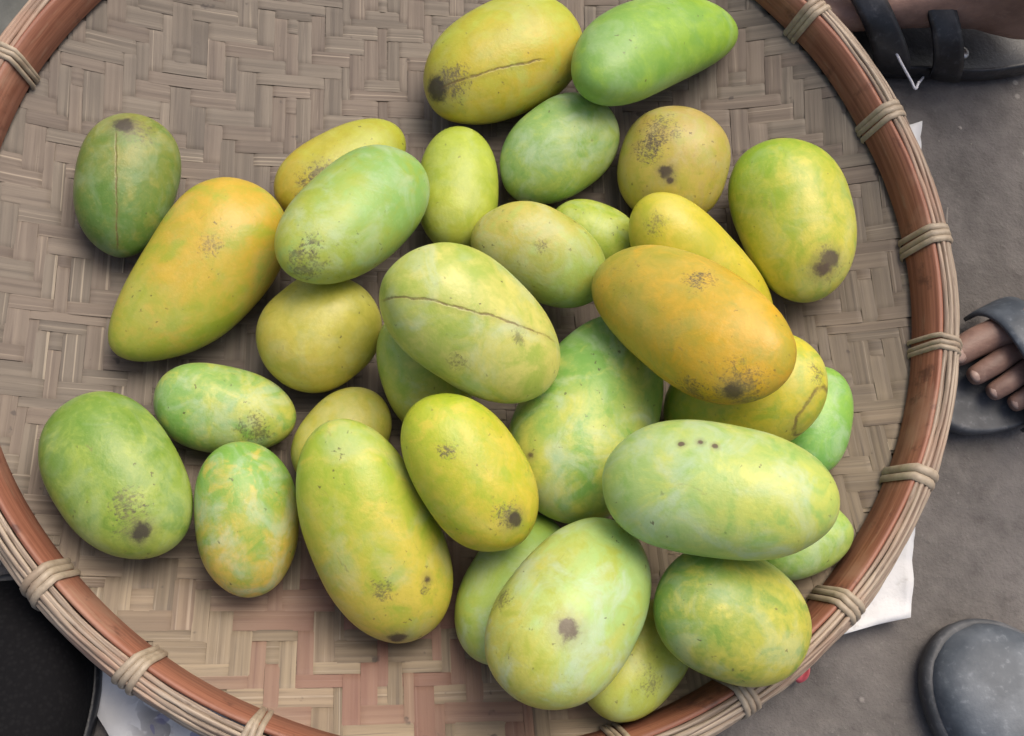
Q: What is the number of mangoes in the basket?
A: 32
